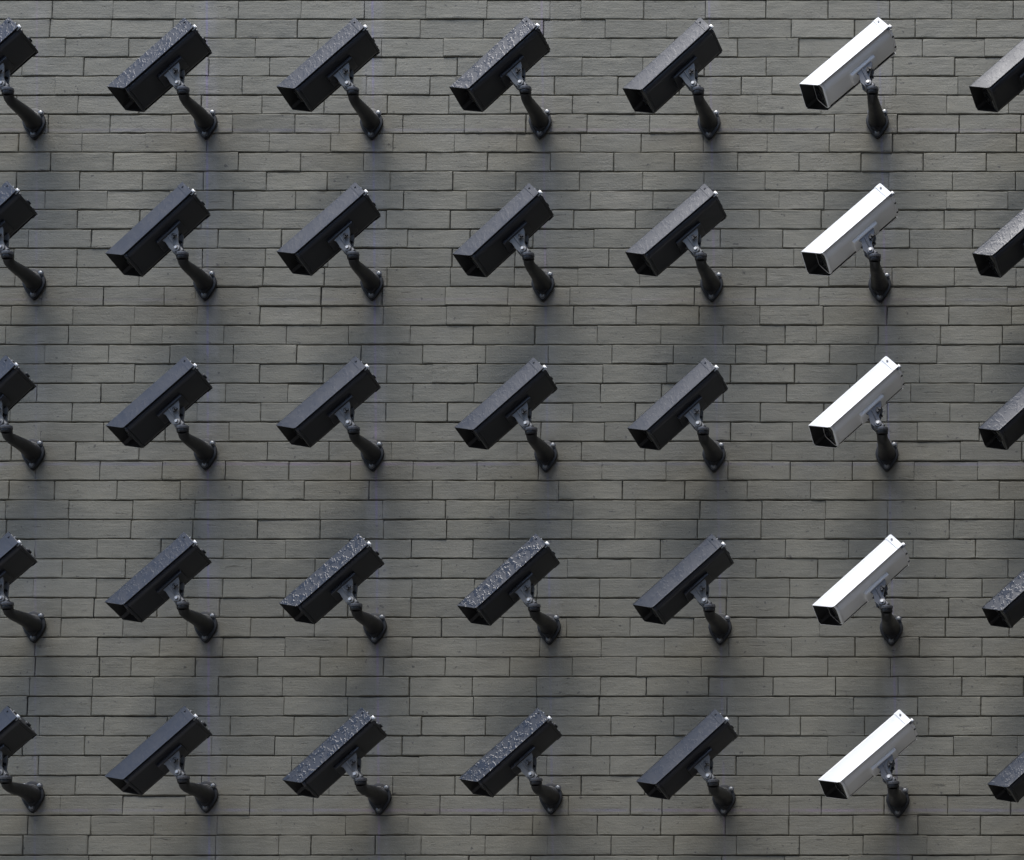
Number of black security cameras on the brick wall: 30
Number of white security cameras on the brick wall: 5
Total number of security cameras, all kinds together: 35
